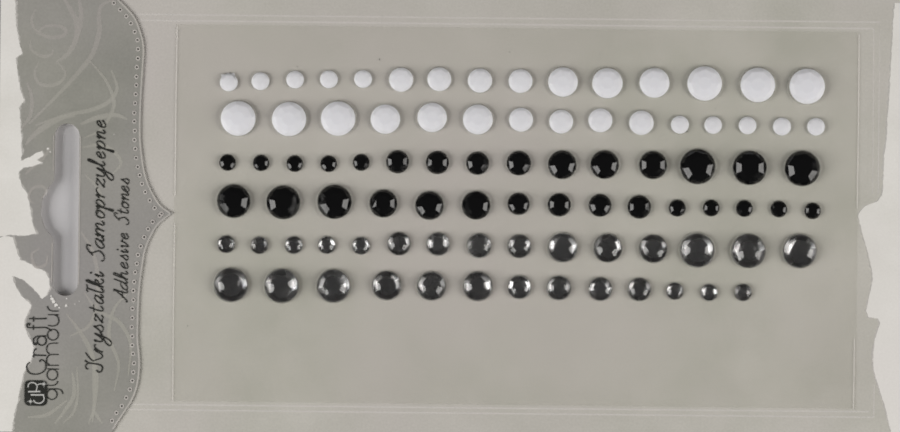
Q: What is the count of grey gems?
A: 28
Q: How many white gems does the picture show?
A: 30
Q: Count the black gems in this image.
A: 30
